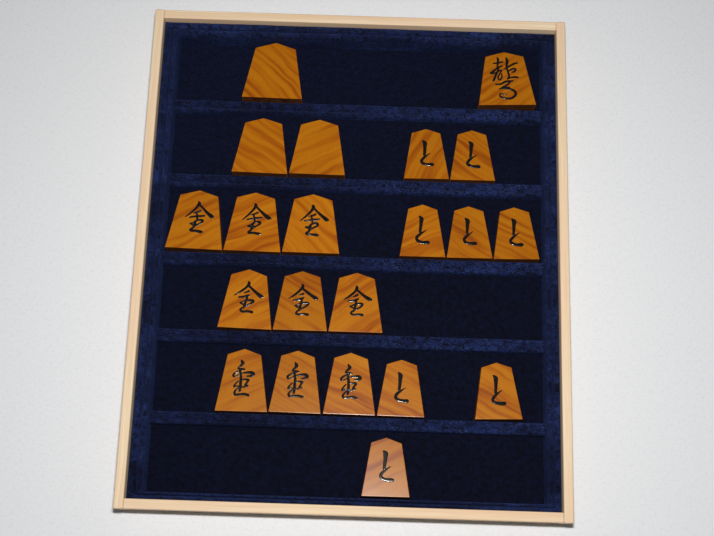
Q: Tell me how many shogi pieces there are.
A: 21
